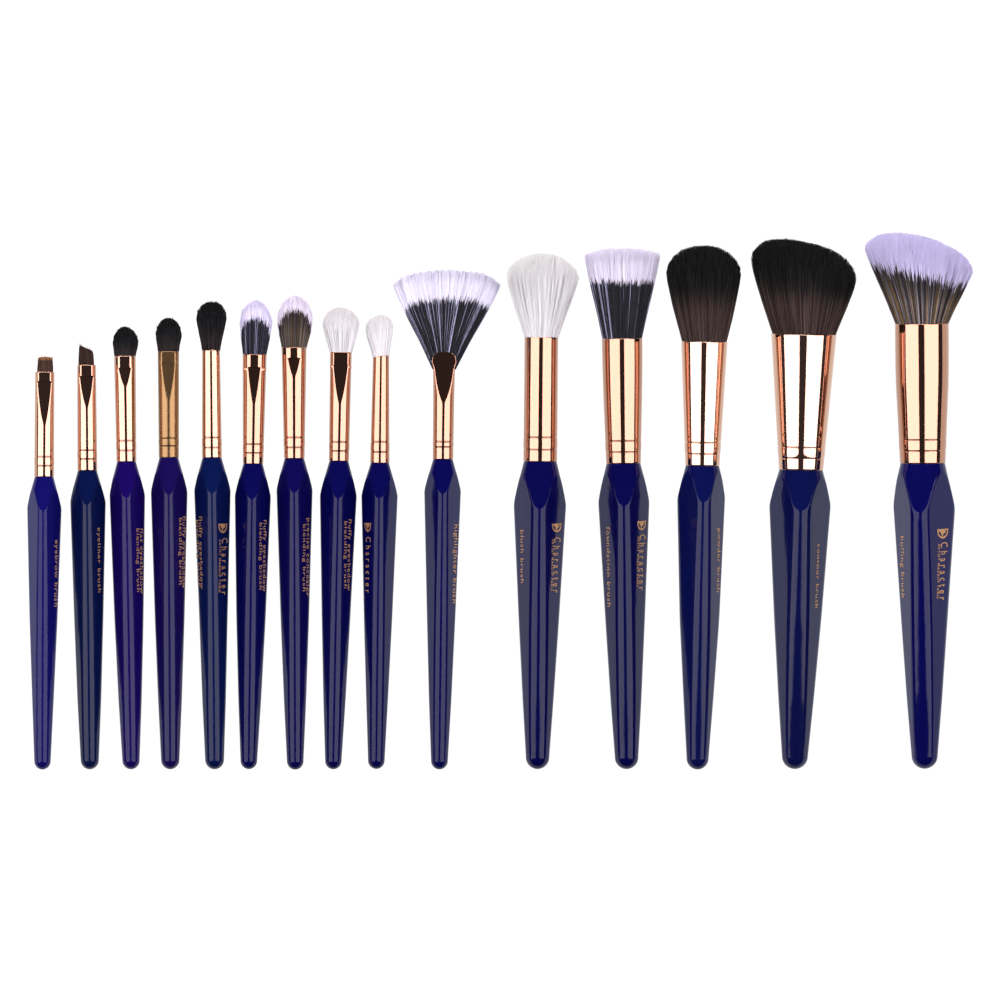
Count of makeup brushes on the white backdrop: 15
